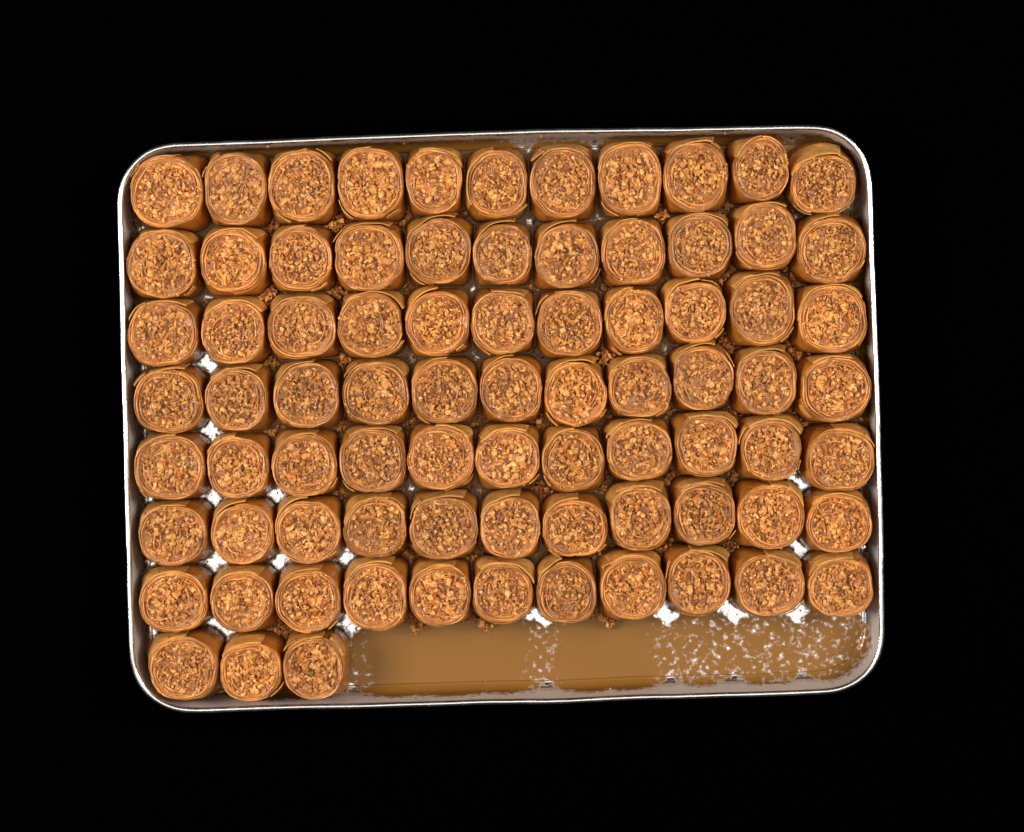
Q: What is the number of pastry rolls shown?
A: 80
